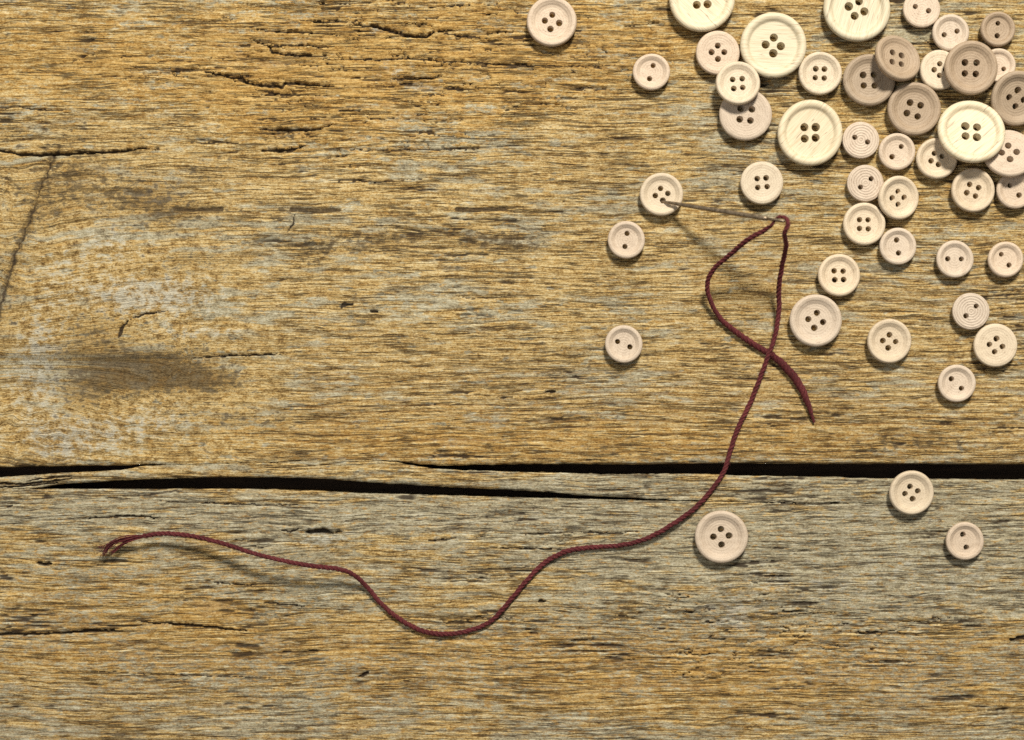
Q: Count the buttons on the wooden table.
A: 46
